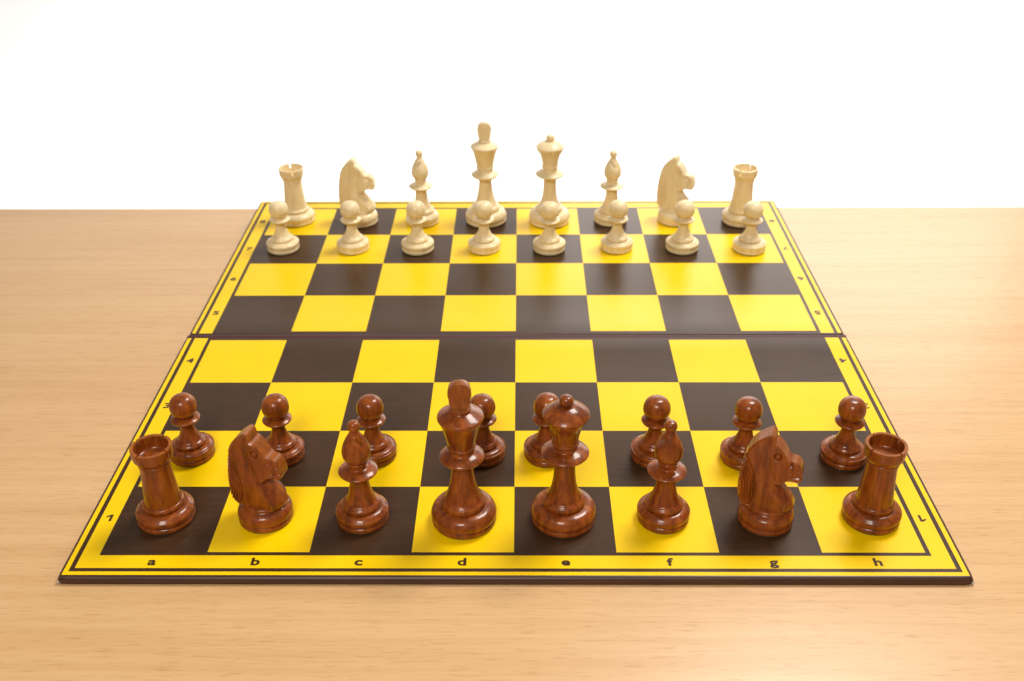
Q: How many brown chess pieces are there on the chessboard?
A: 16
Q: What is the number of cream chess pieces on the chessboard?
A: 16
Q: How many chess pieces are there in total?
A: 32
